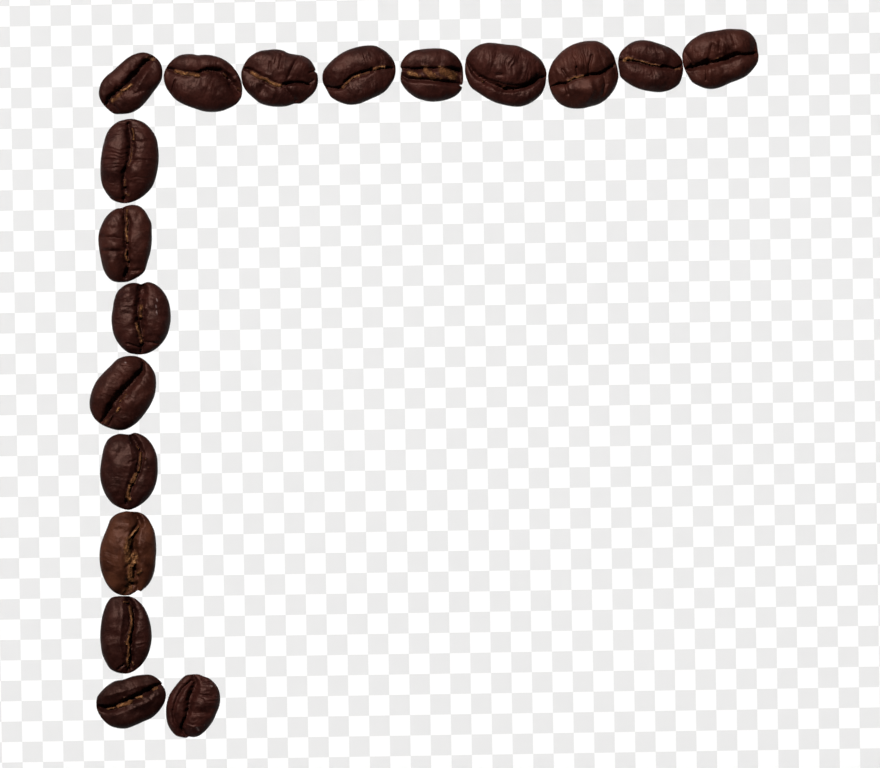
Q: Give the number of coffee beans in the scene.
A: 18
